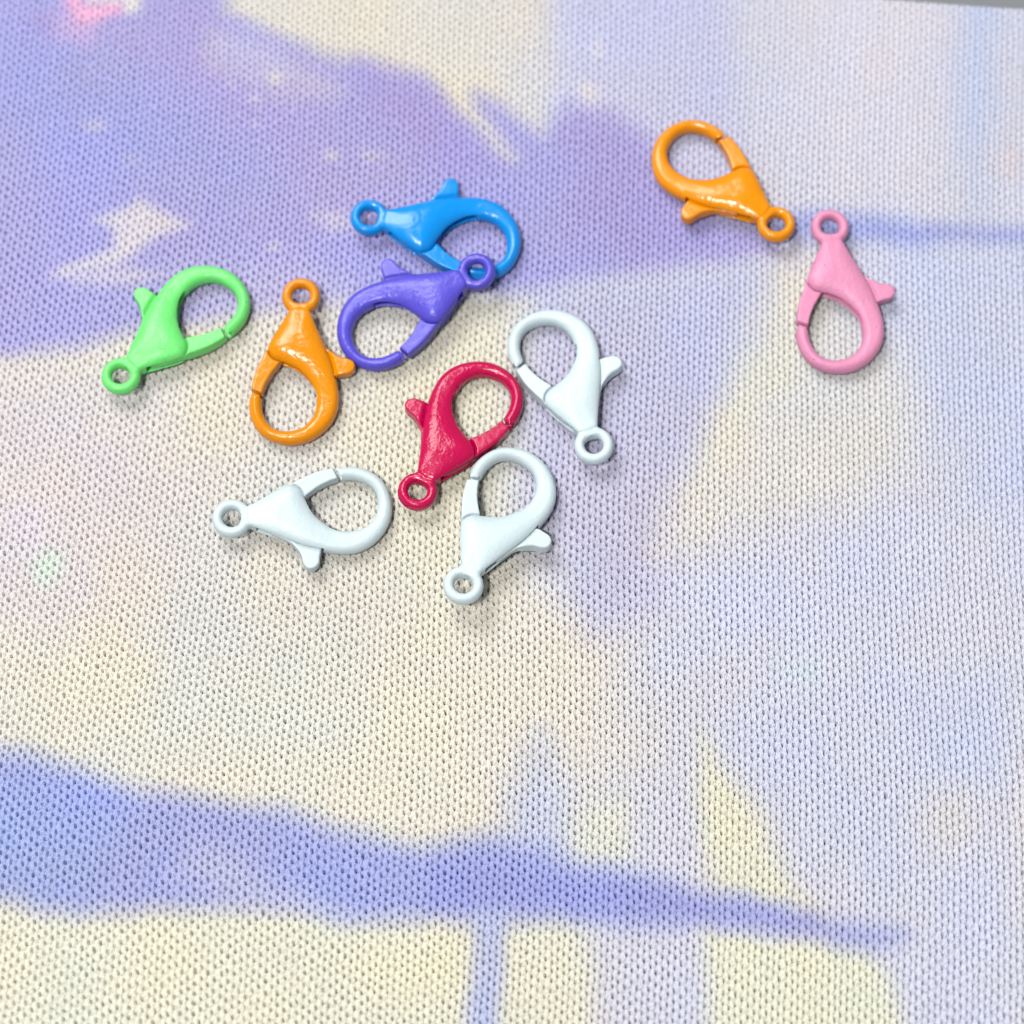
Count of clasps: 10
